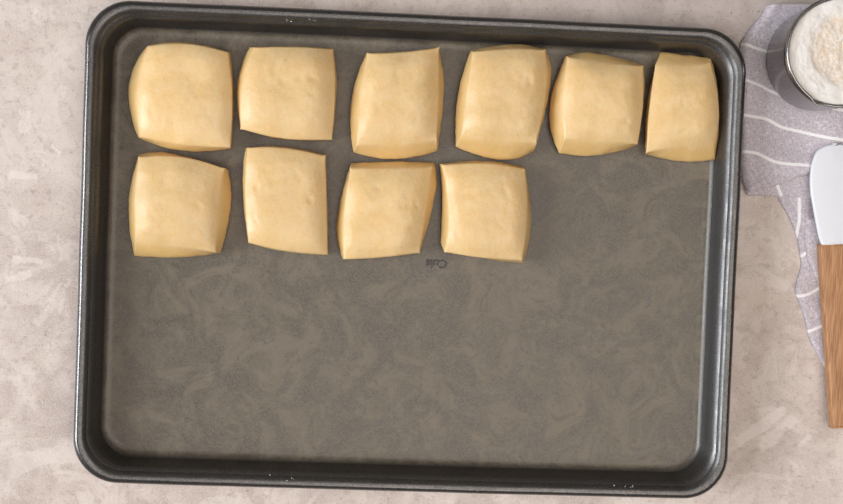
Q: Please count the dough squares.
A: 10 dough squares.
